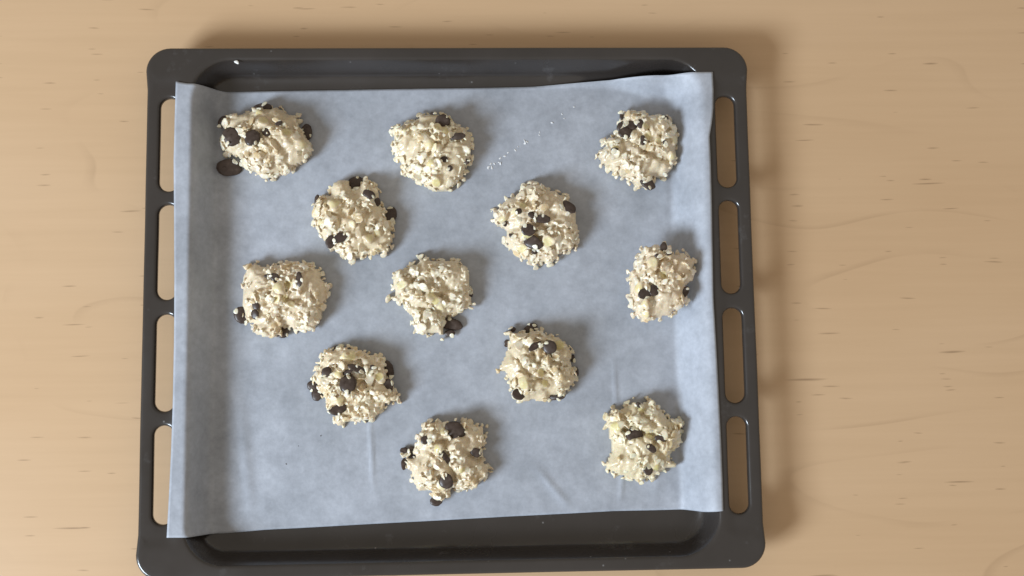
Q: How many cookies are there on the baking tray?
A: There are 12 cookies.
